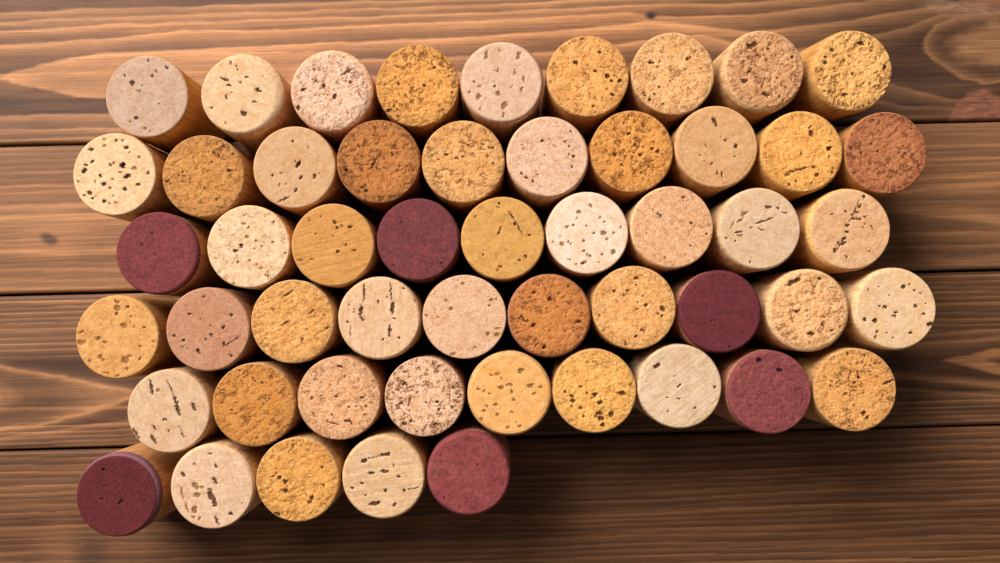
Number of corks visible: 52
